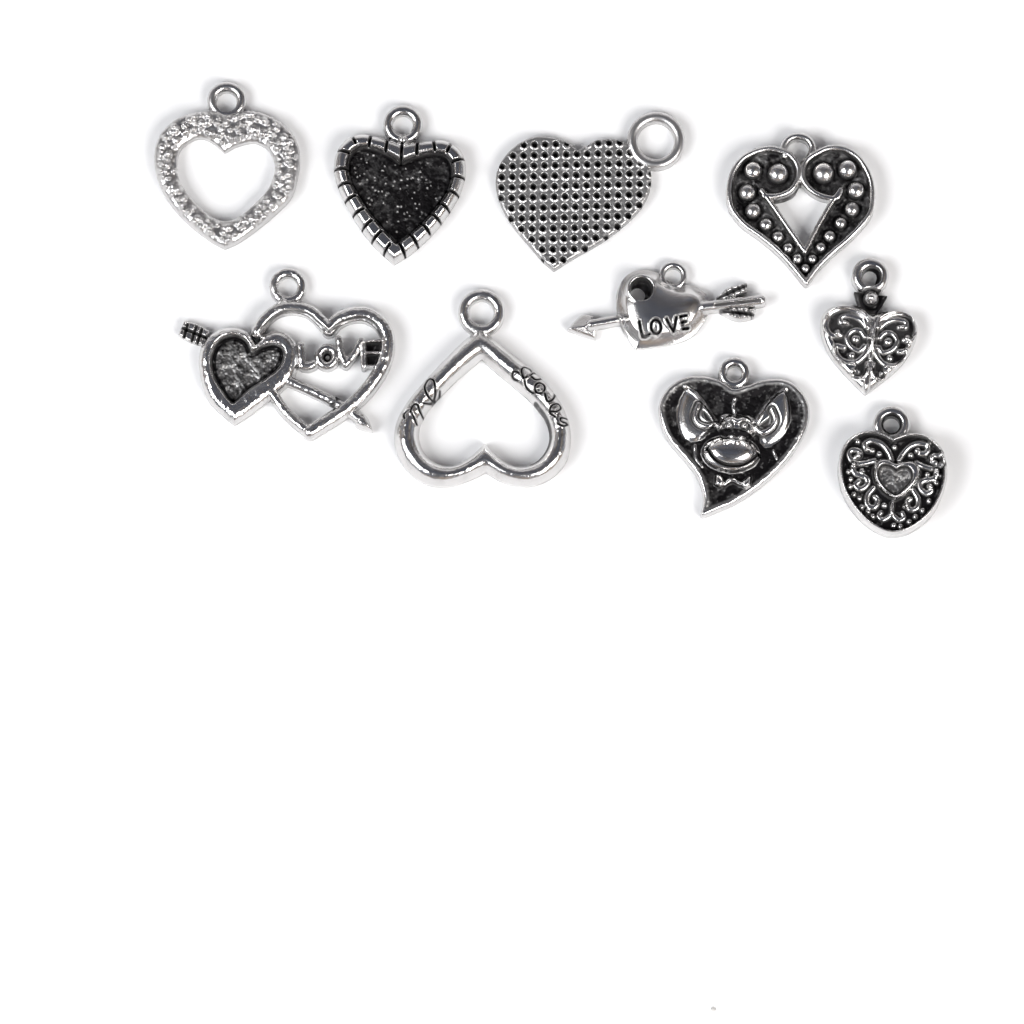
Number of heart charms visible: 10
